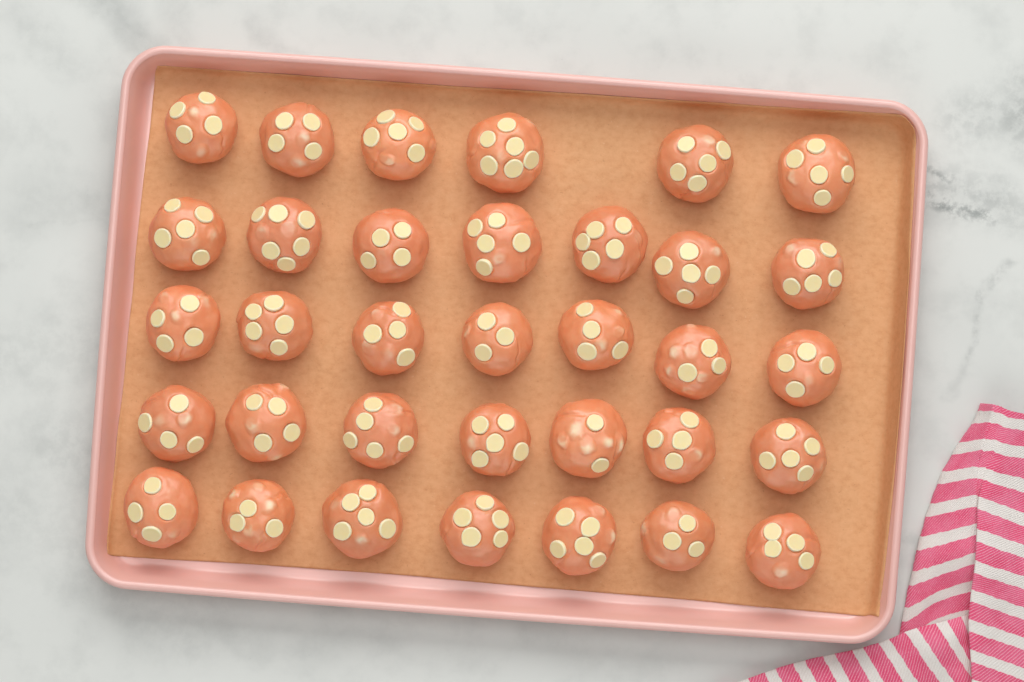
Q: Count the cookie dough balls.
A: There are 34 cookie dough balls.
